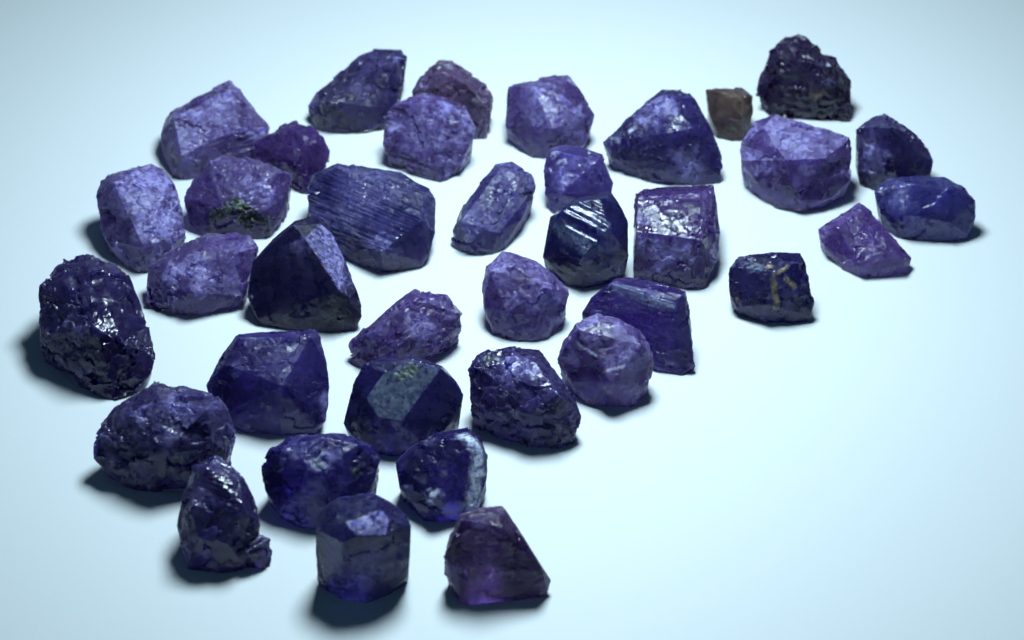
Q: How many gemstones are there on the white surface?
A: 37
